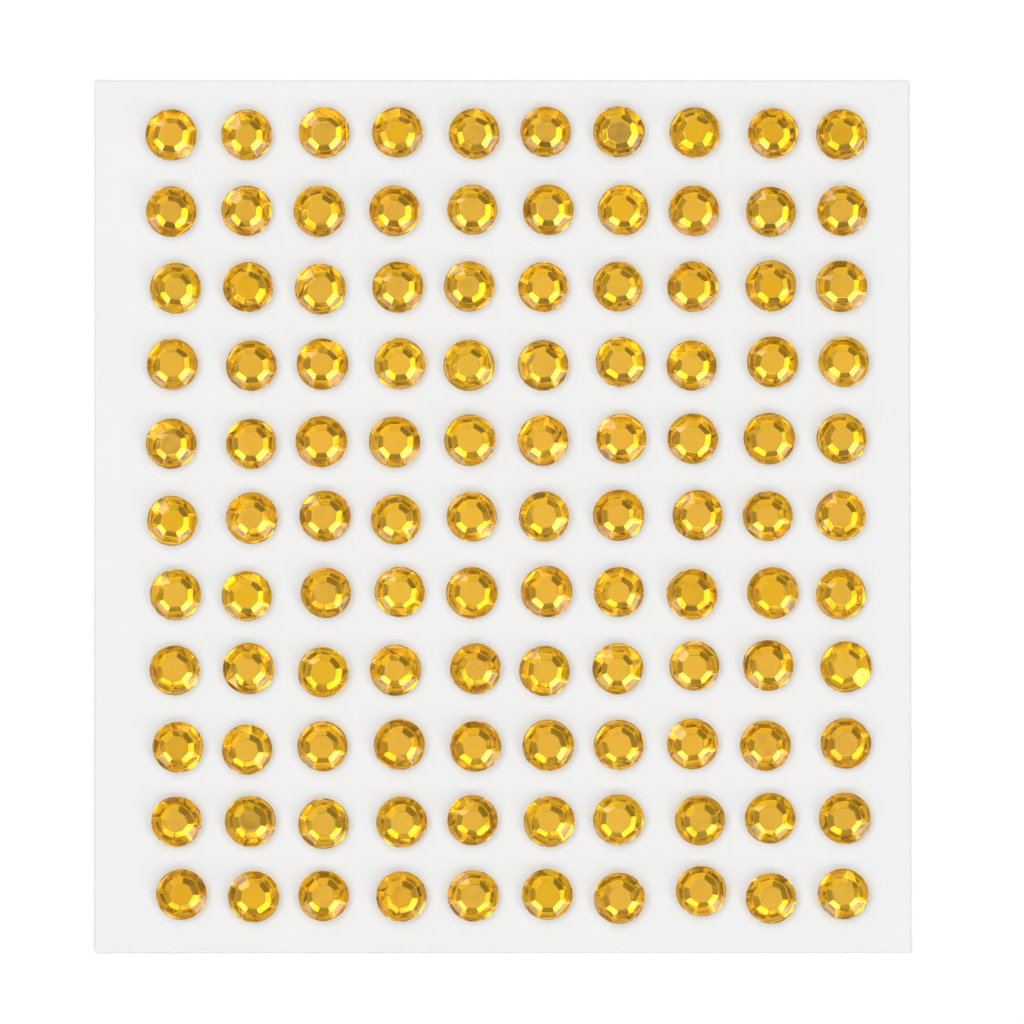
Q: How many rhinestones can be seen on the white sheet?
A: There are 110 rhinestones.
